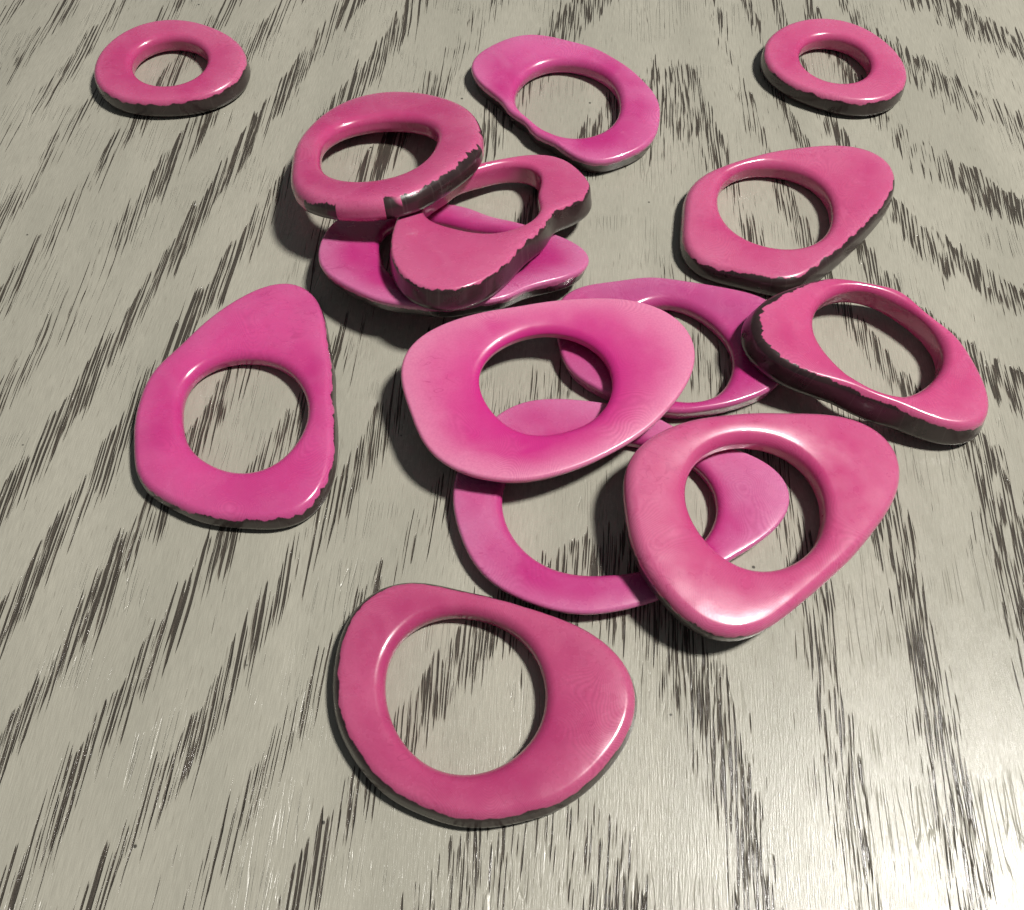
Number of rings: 14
